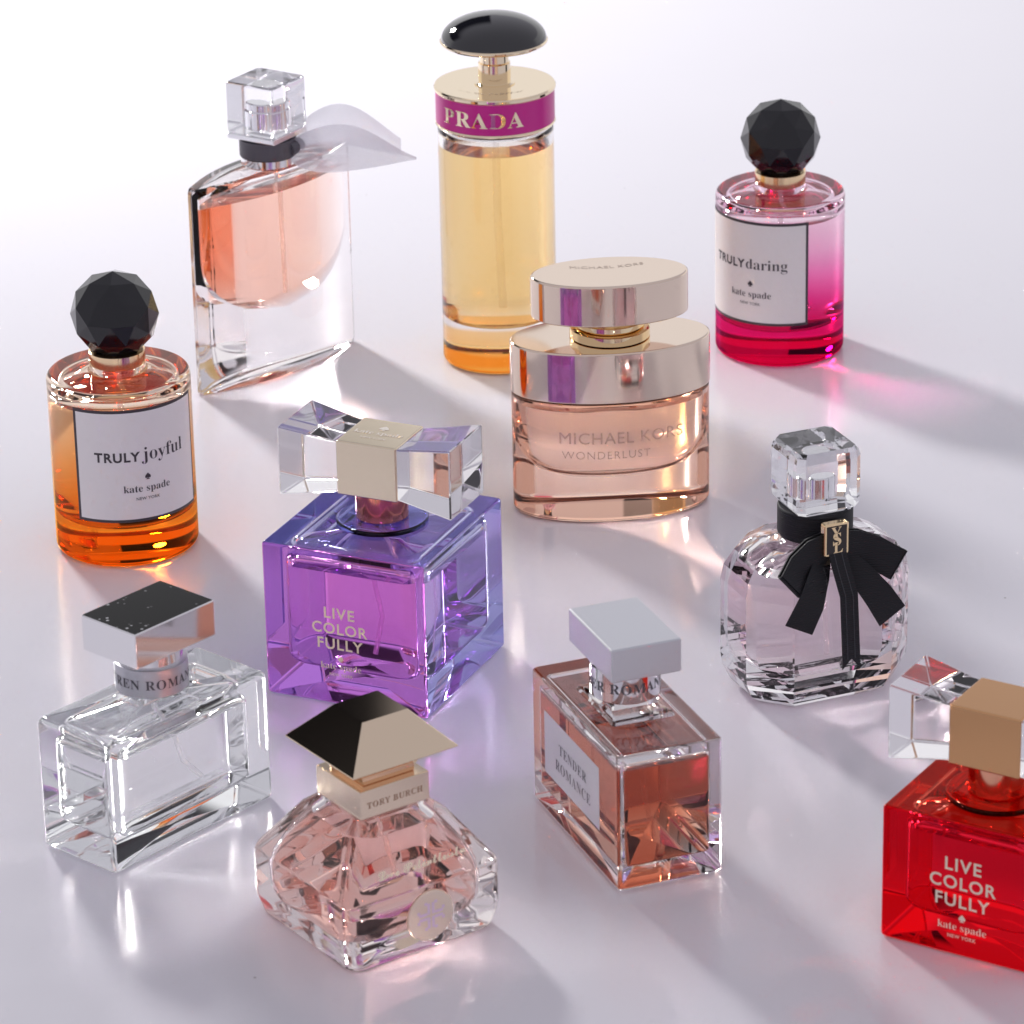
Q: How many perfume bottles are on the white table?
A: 11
